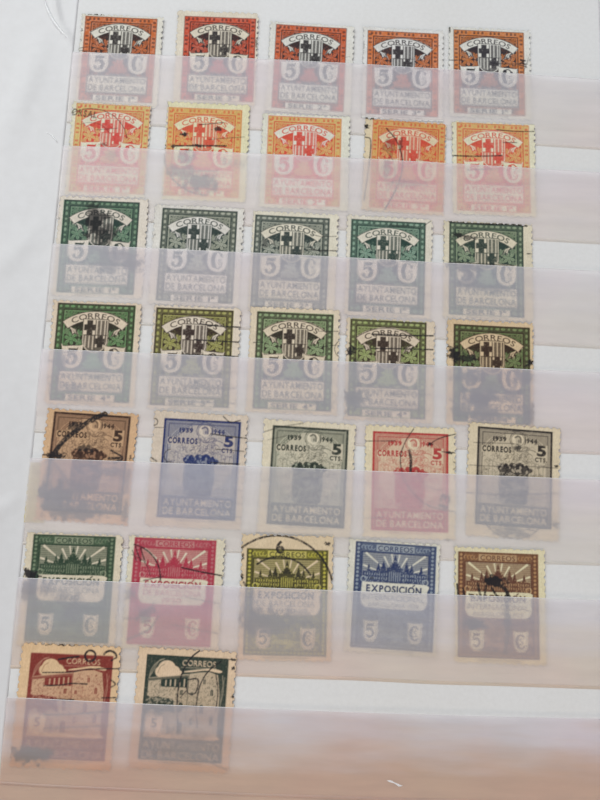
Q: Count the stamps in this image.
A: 32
